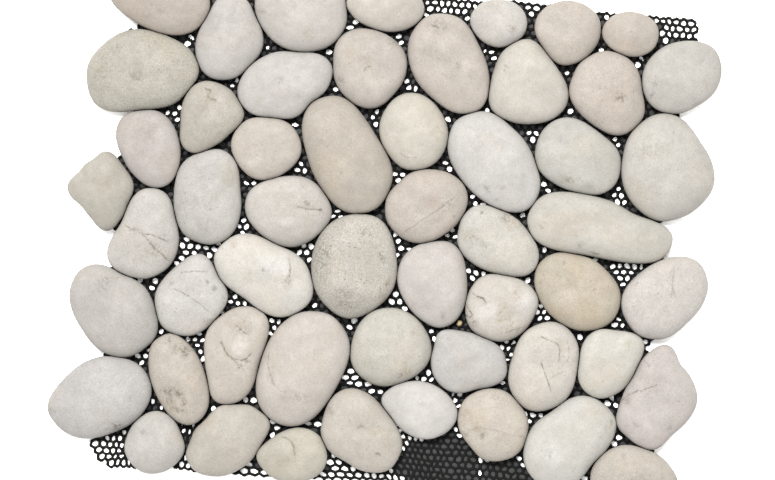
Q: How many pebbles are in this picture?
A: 54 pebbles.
